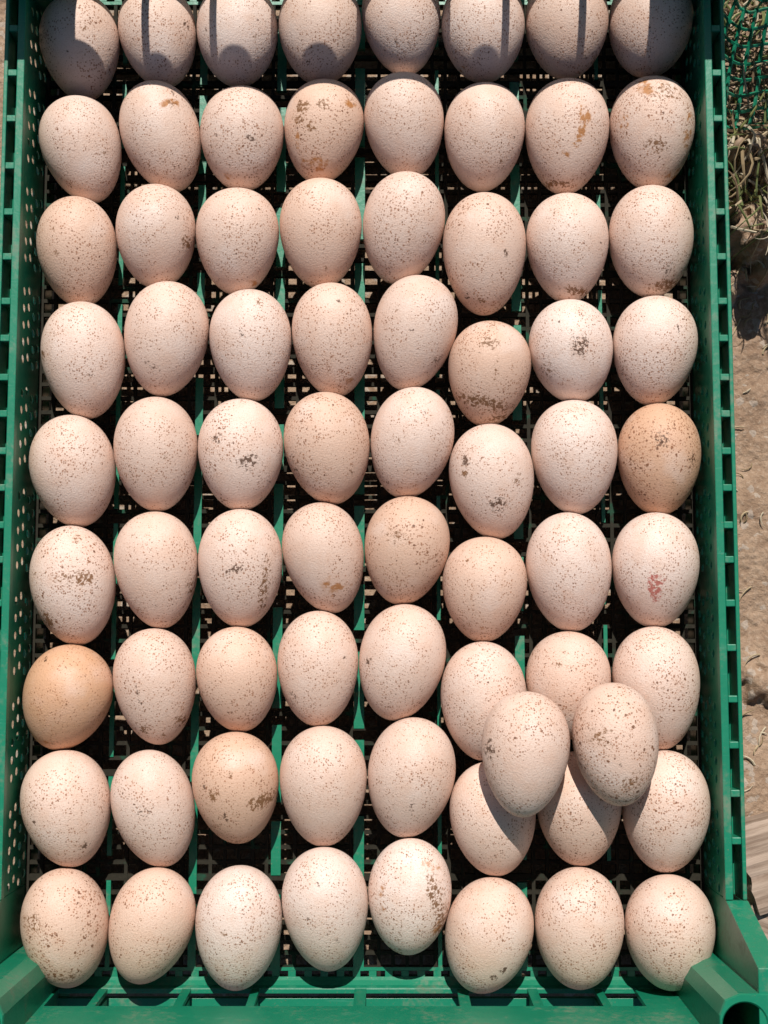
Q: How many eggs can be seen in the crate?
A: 74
